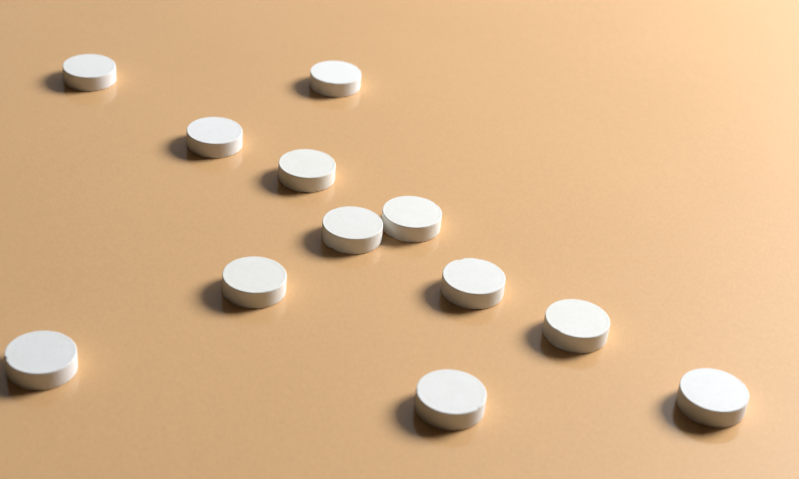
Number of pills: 12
